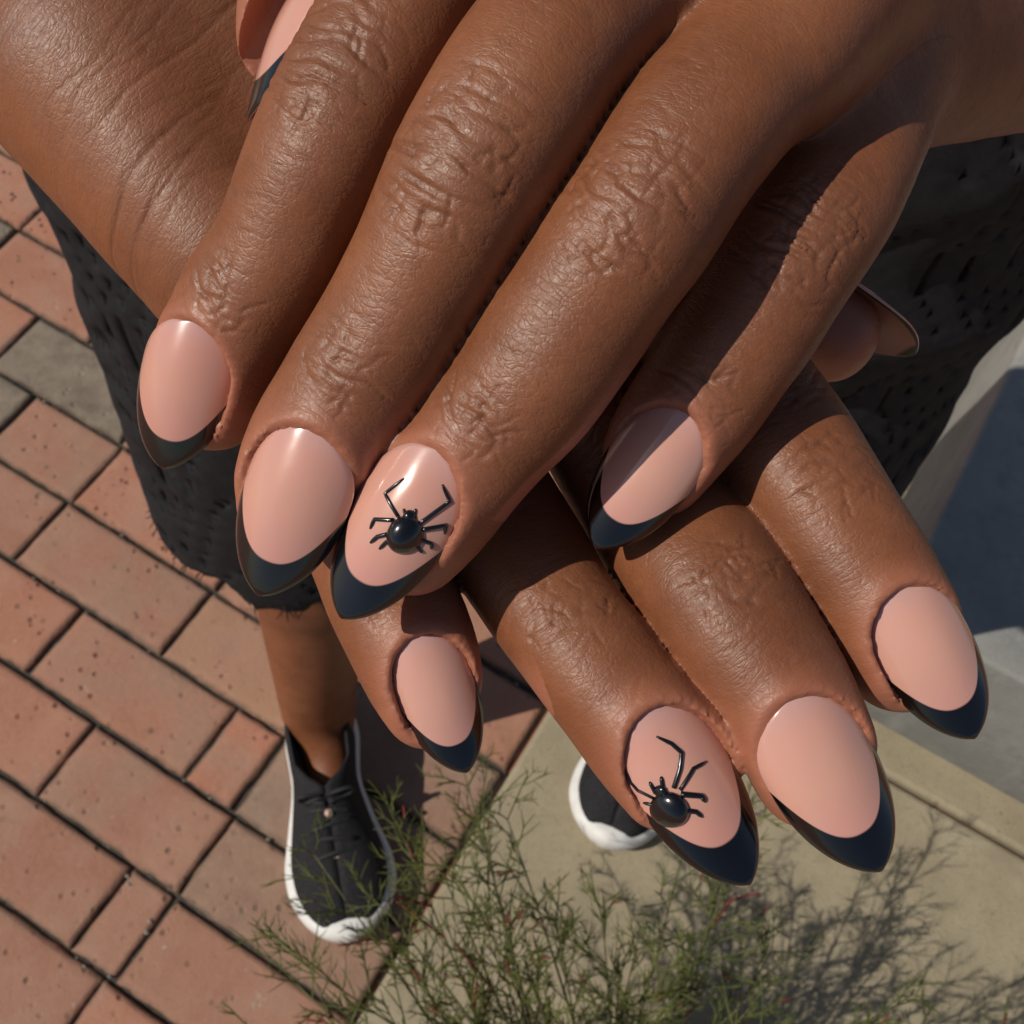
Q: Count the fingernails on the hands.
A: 10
